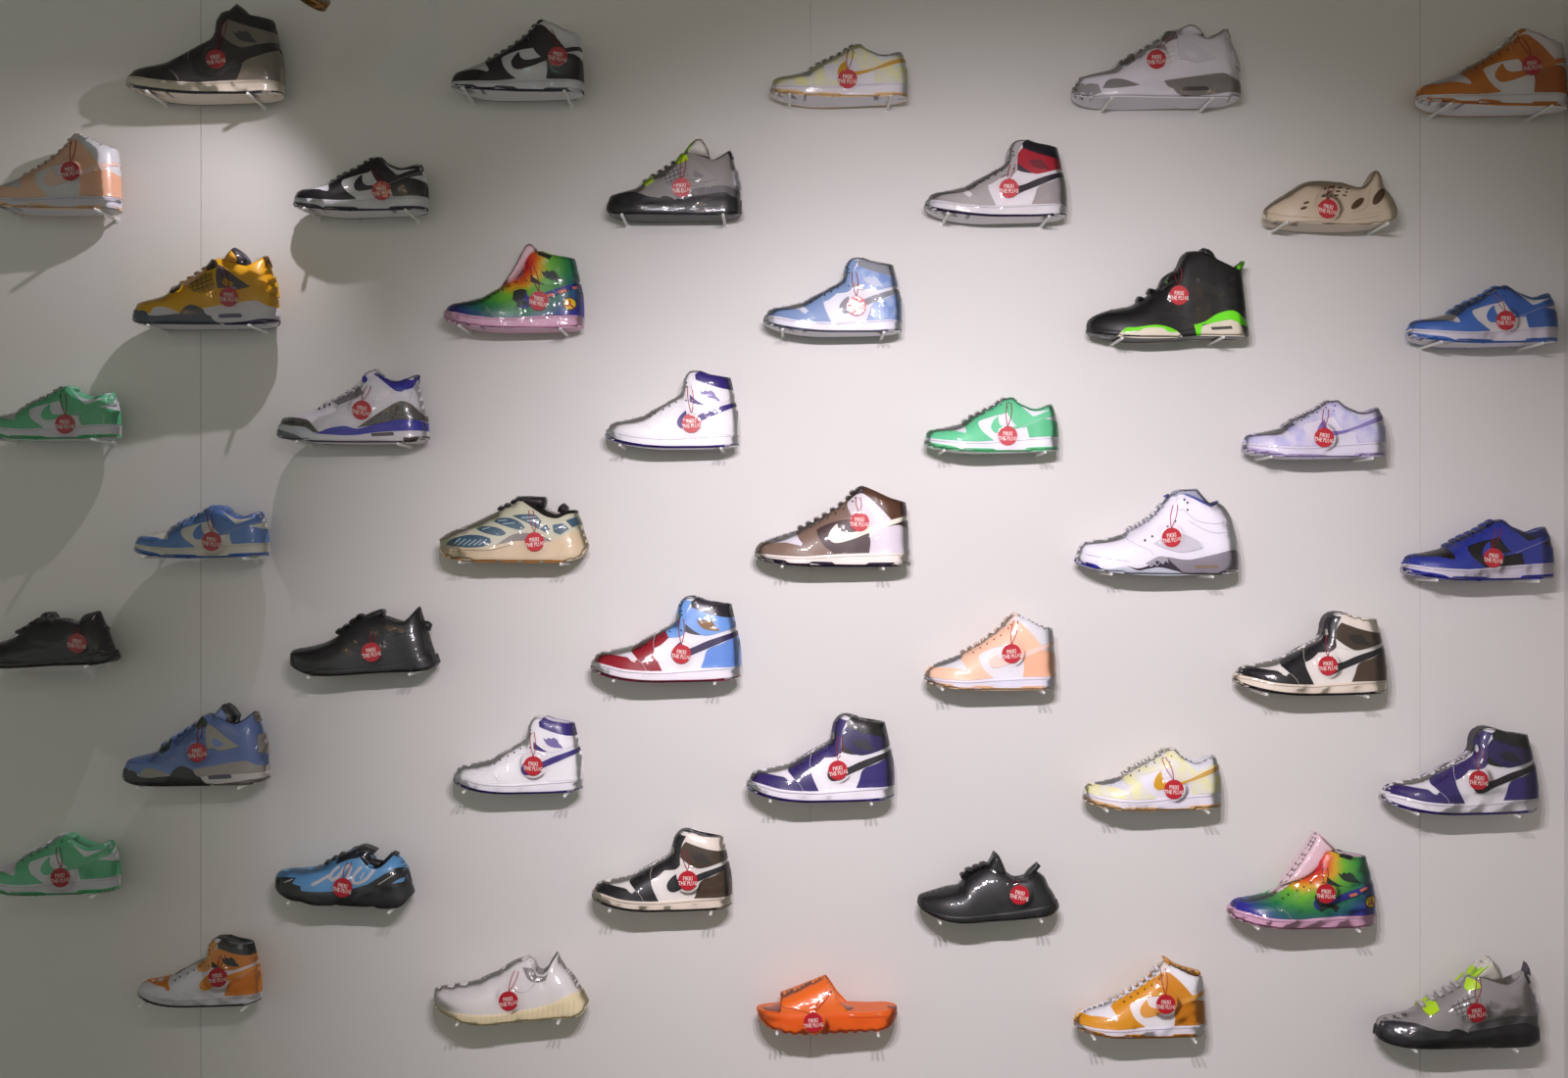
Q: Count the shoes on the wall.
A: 45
